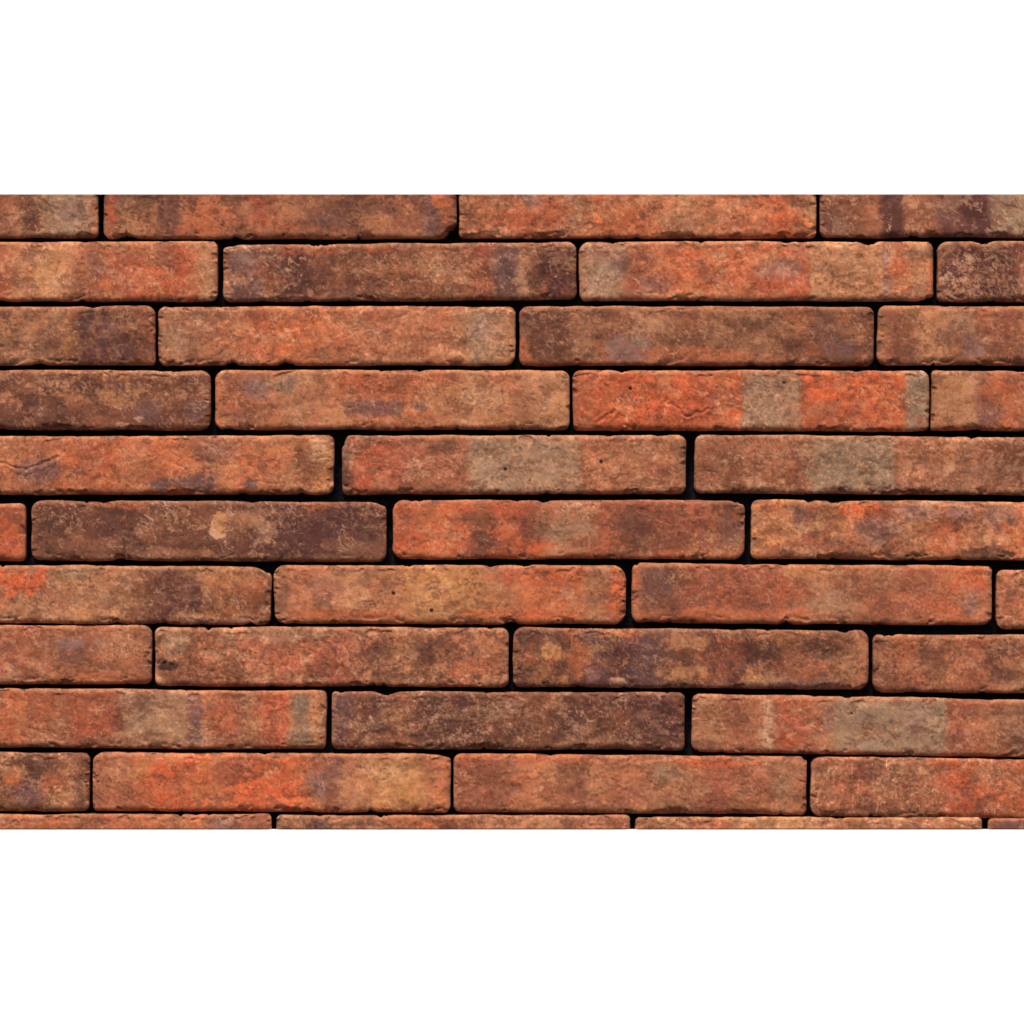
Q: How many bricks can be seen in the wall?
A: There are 42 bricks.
